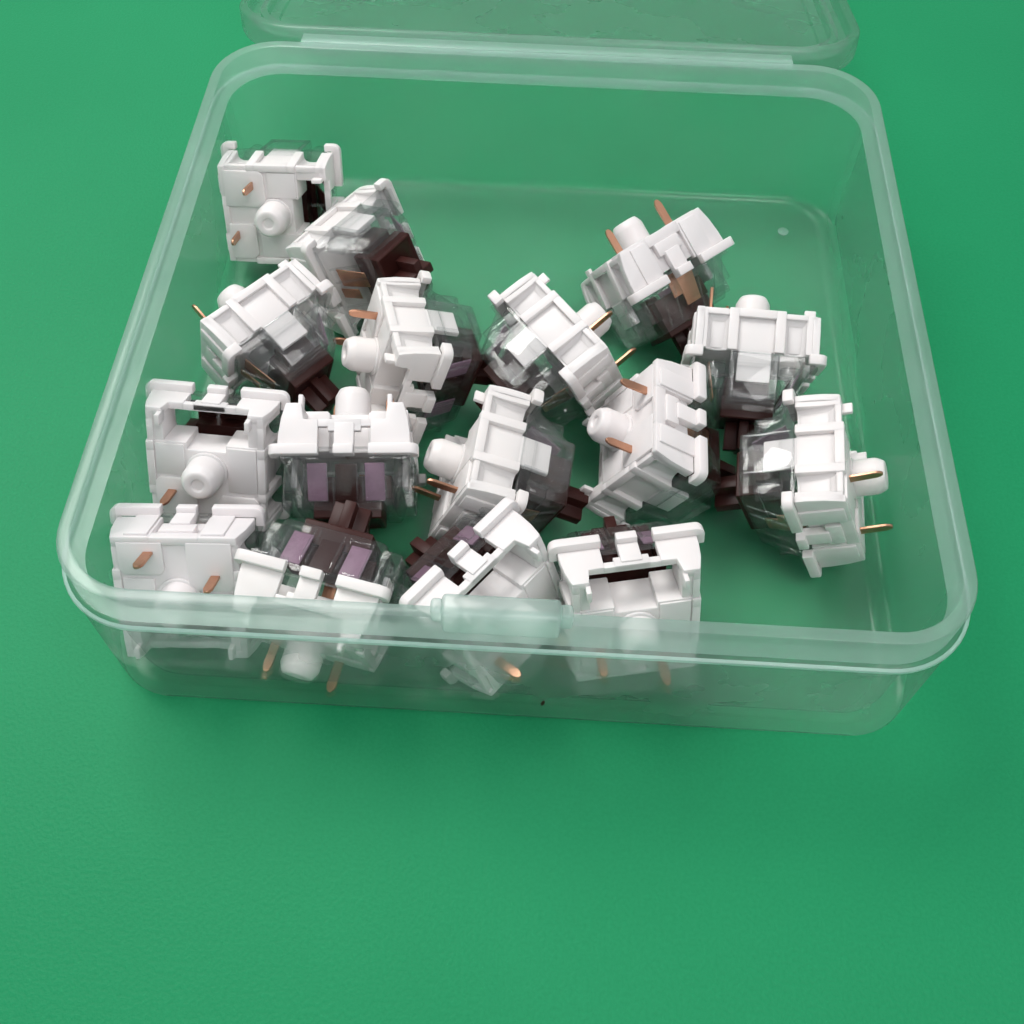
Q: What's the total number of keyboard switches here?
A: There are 16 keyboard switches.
